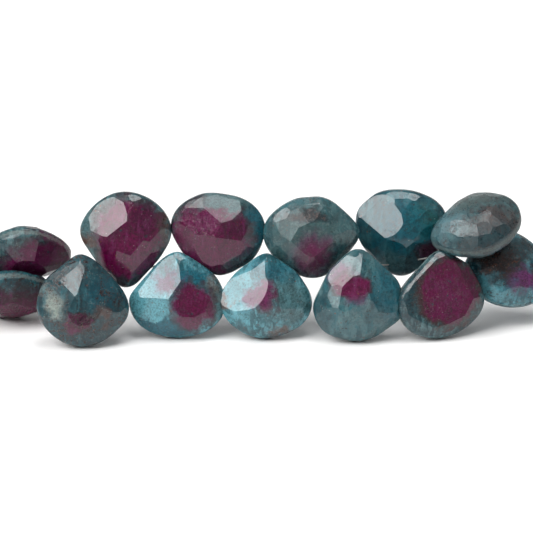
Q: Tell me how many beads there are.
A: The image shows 13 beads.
